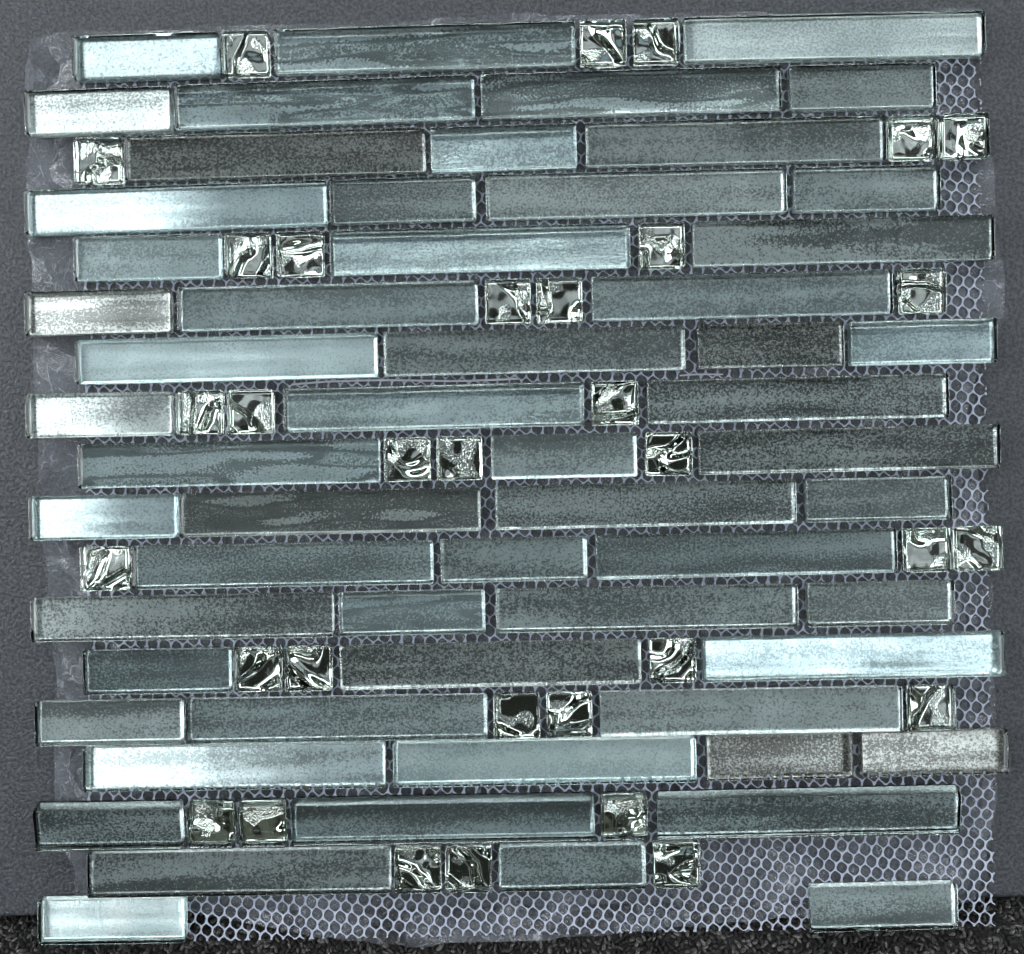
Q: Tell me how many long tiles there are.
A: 33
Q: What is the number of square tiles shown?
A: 33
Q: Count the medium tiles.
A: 25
